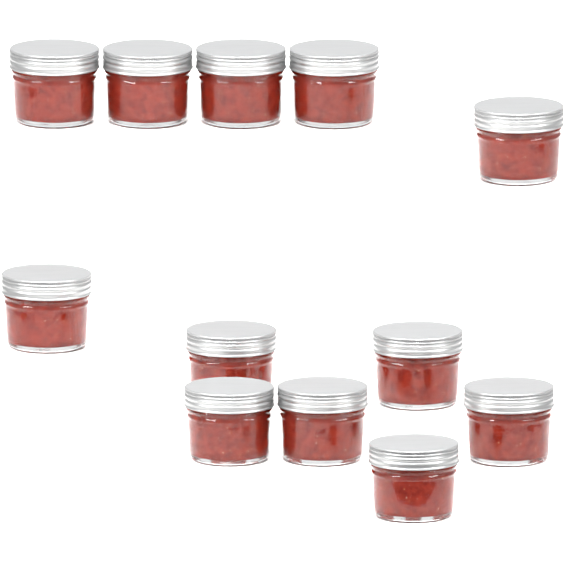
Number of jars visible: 12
